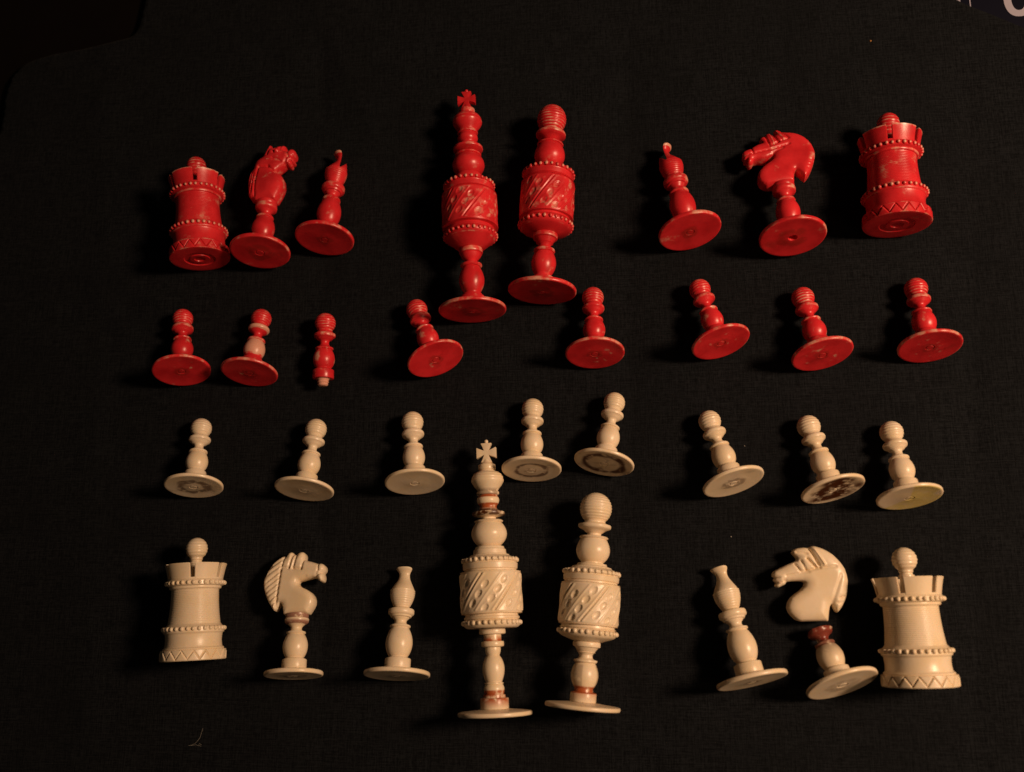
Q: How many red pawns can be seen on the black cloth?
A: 8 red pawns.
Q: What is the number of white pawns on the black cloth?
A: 8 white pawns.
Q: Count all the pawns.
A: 16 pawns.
